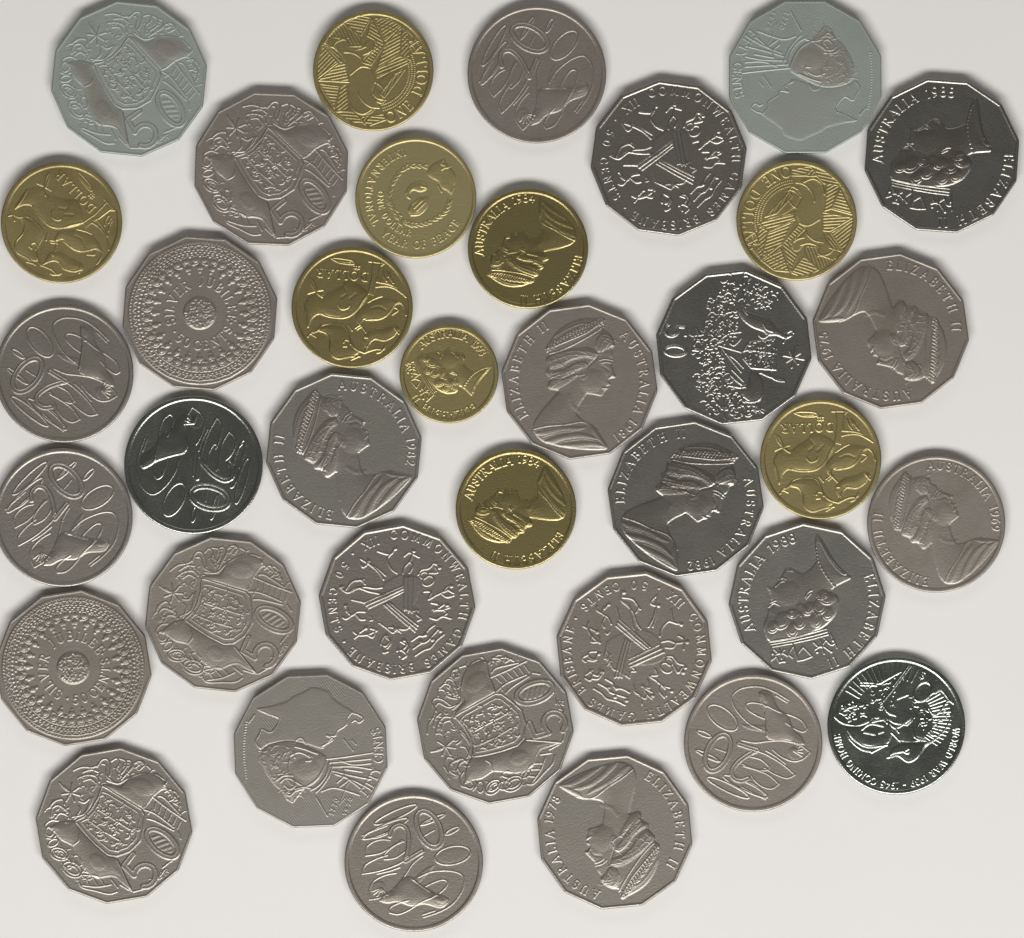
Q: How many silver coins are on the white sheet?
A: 28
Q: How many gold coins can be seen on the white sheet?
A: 9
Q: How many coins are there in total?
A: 37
